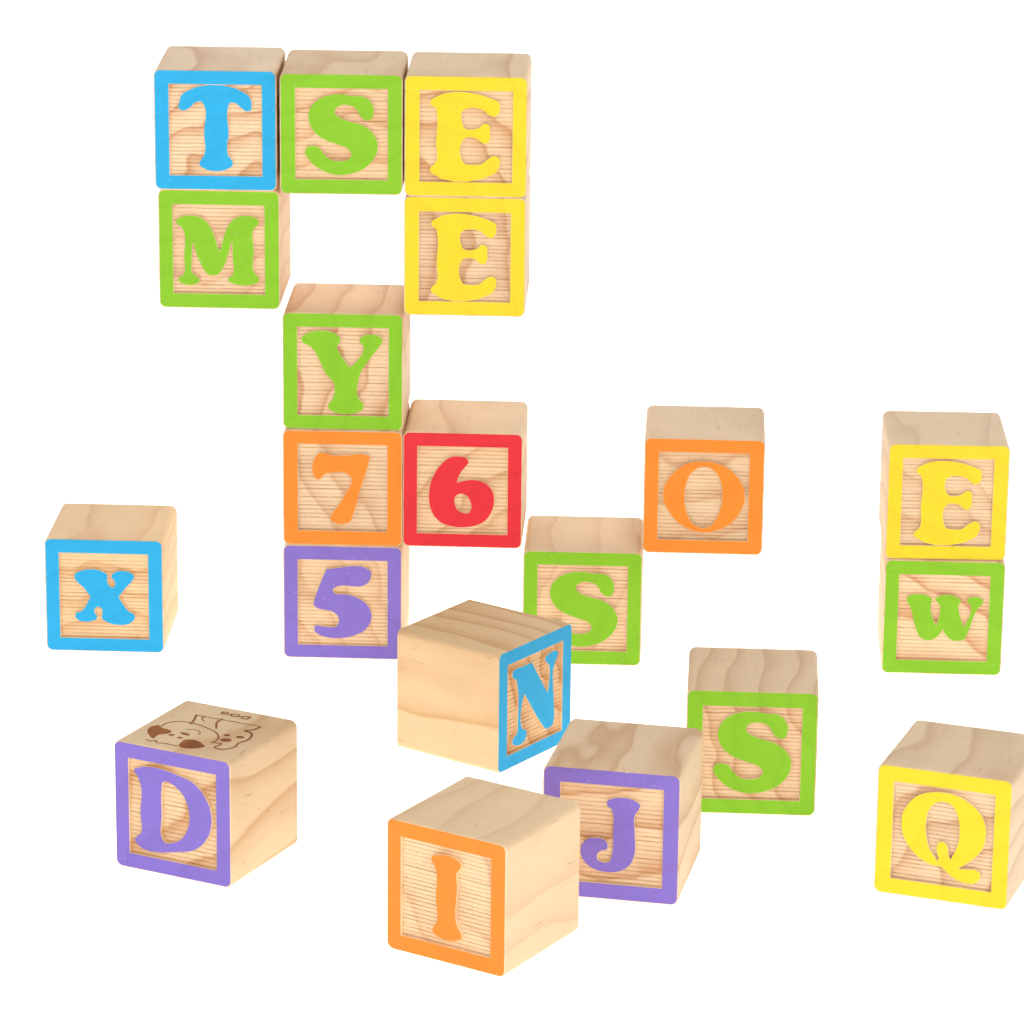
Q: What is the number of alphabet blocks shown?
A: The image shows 20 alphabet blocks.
